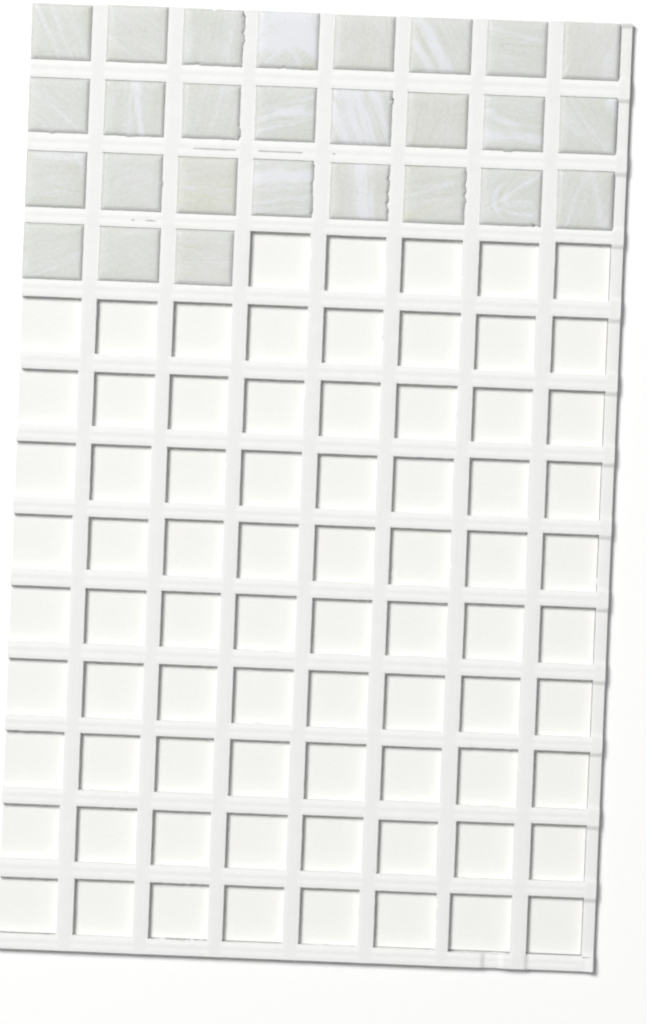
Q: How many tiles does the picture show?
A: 27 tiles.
